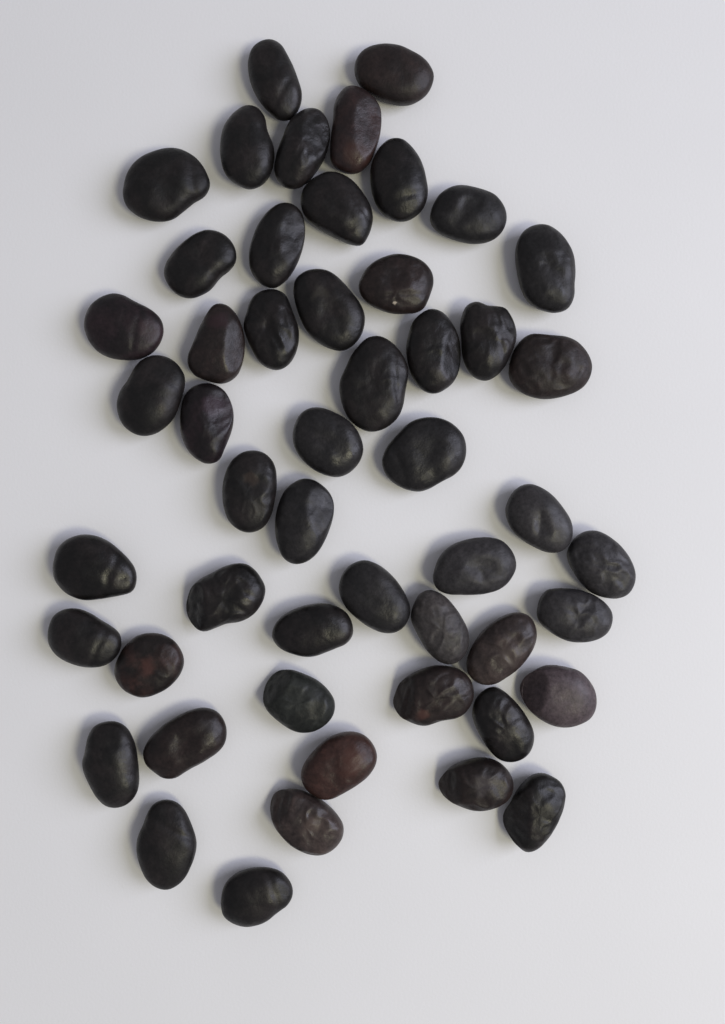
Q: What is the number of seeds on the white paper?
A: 51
